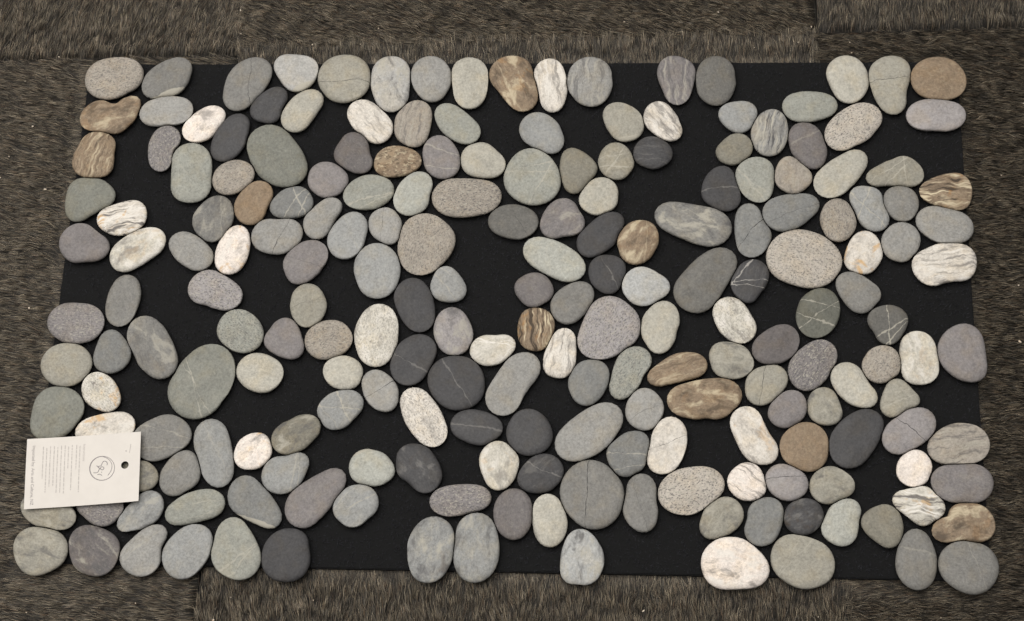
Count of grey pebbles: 152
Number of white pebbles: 25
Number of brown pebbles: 13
